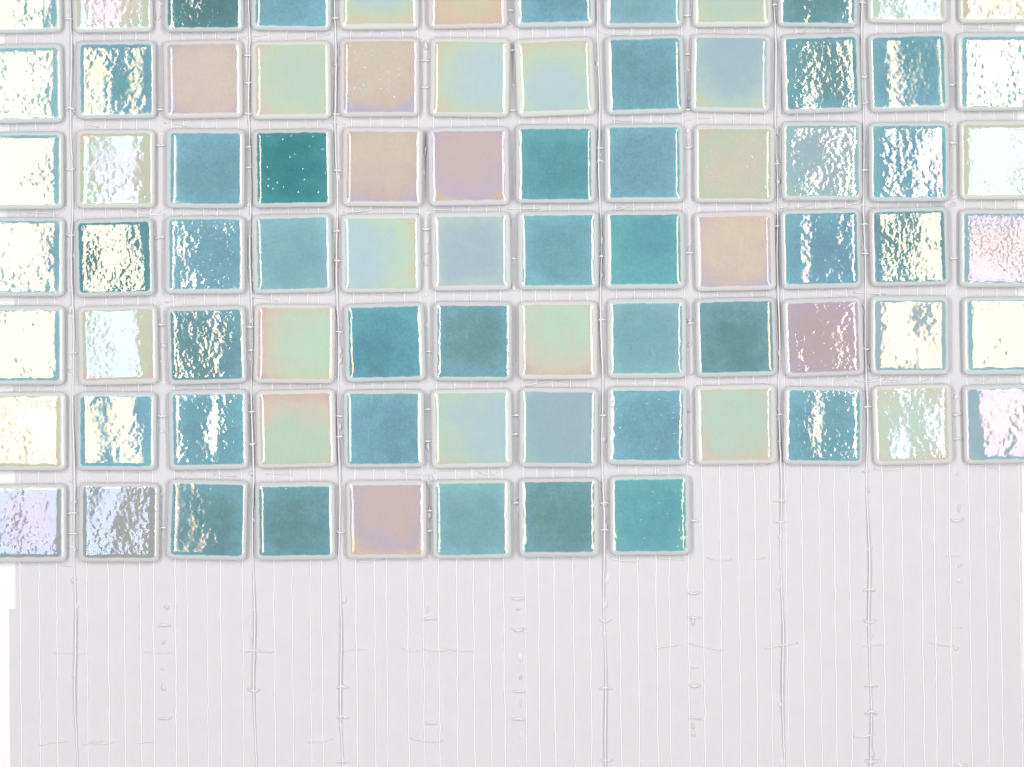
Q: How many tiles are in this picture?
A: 80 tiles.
